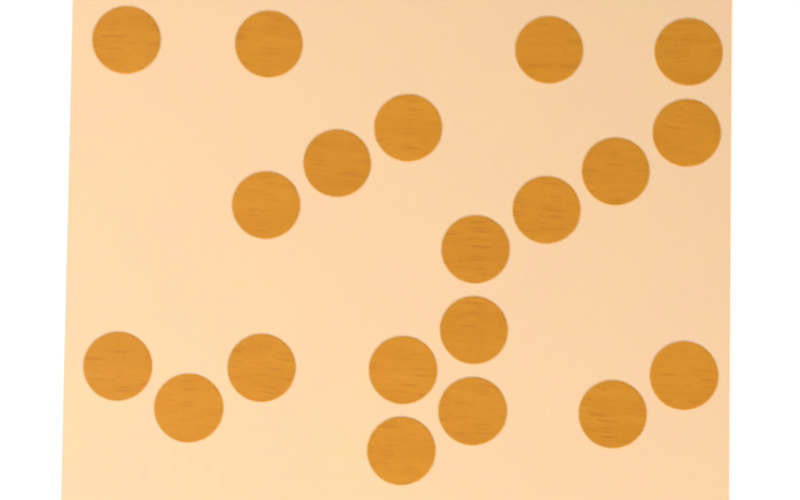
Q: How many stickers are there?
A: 20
